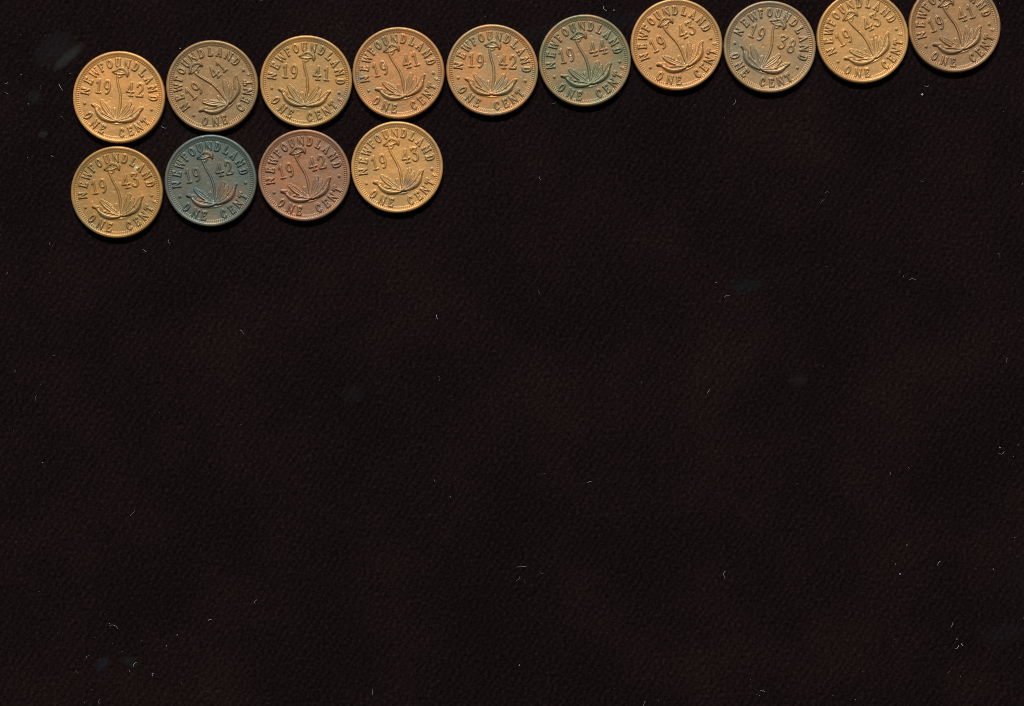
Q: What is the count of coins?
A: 14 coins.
